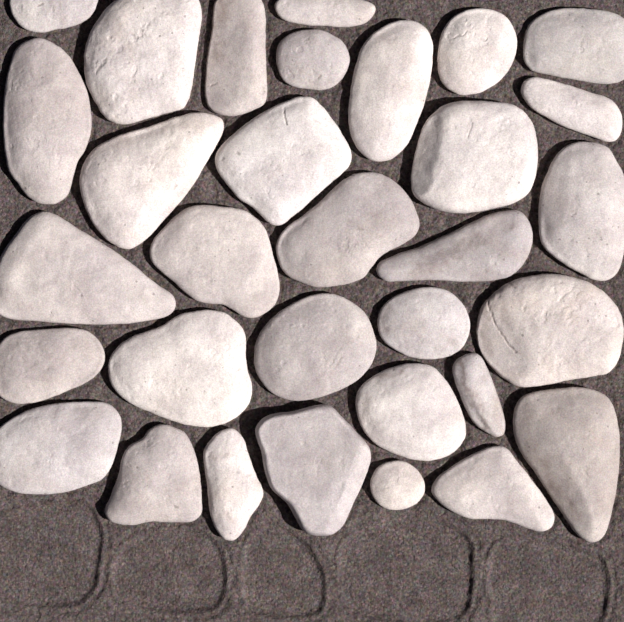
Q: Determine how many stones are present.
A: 32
